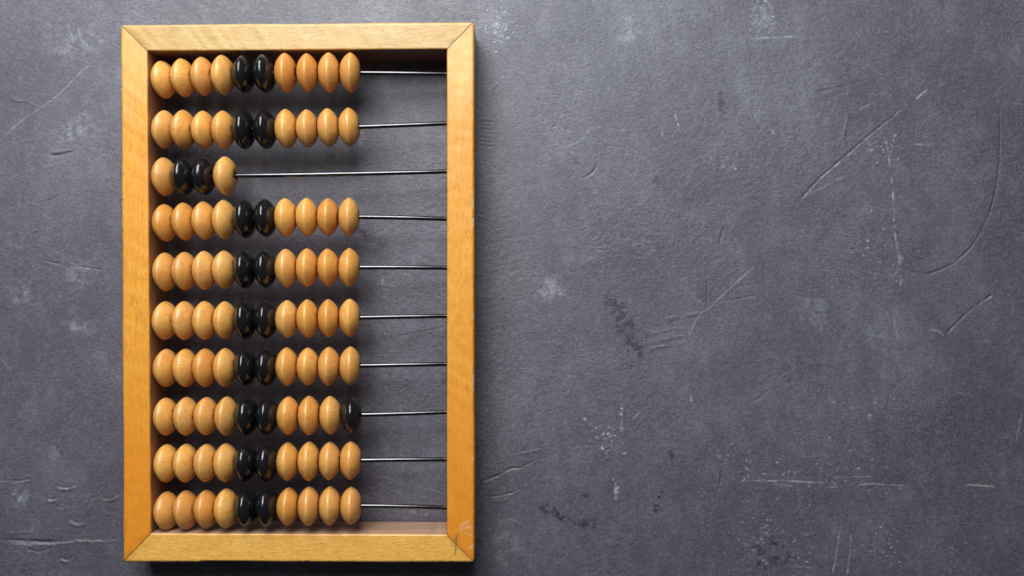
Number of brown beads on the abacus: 73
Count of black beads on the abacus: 21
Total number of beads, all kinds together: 94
